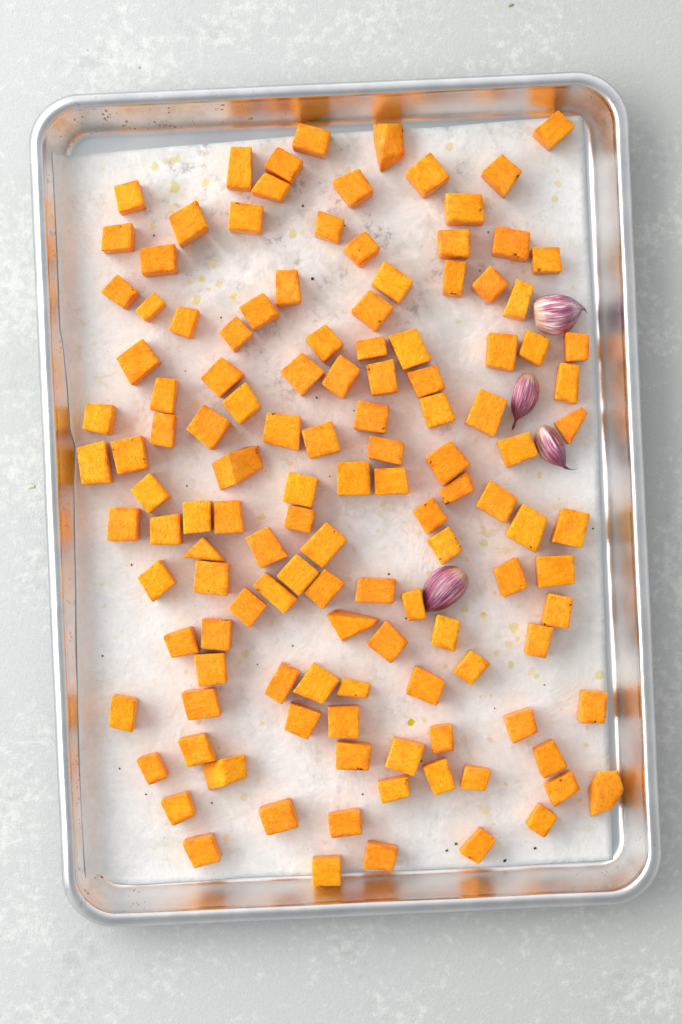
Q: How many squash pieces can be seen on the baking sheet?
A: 128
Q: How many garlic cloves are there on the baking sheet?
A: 4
